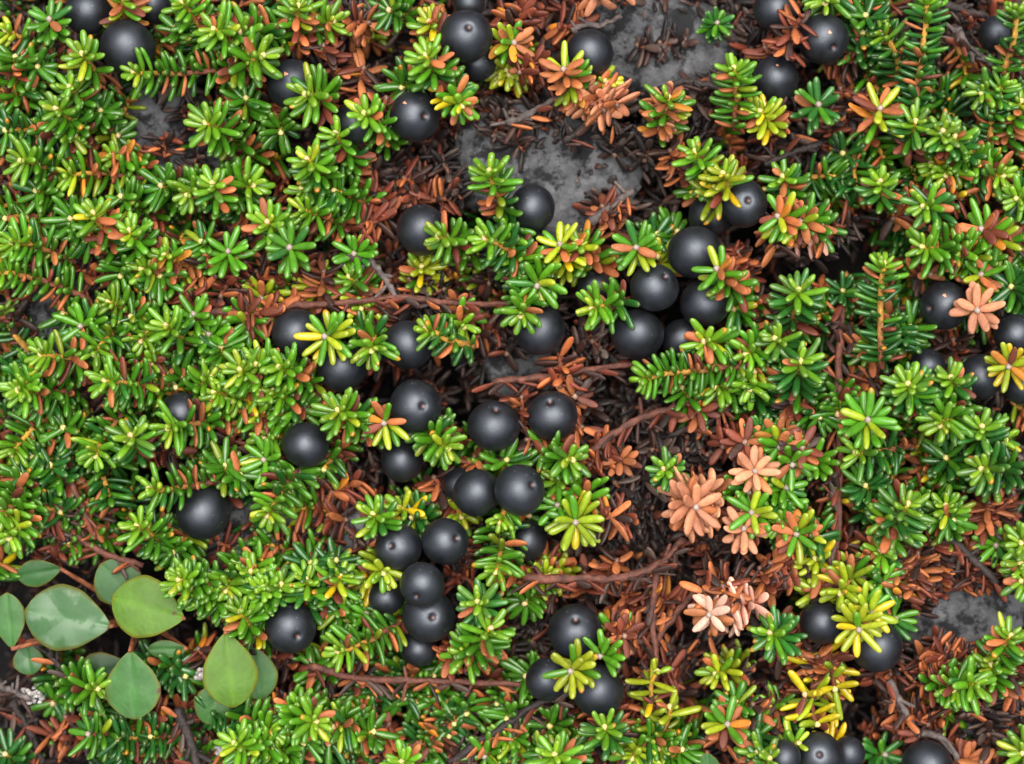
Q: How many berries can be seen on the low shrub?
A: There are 60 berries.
